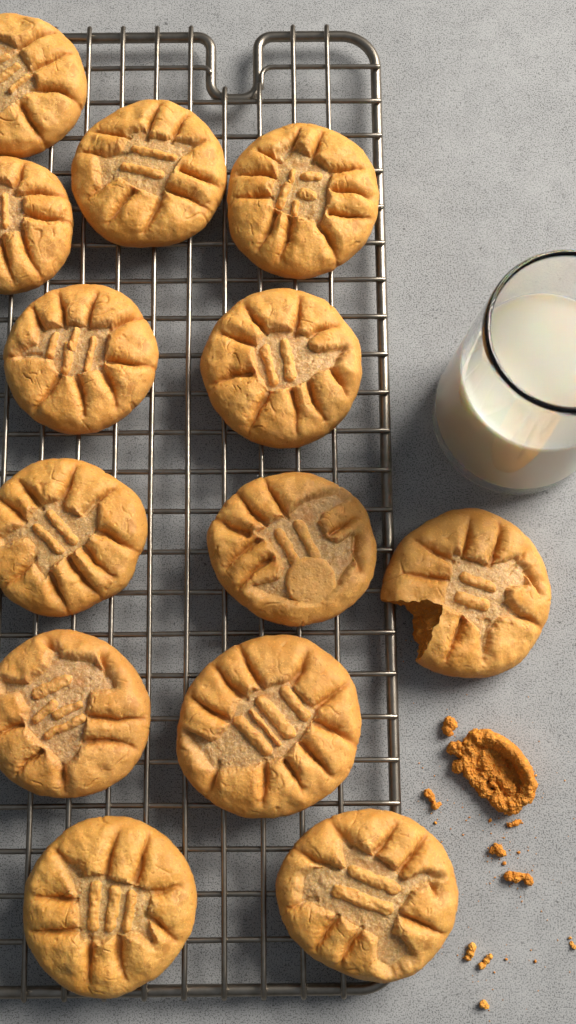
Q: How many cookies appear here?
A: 13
